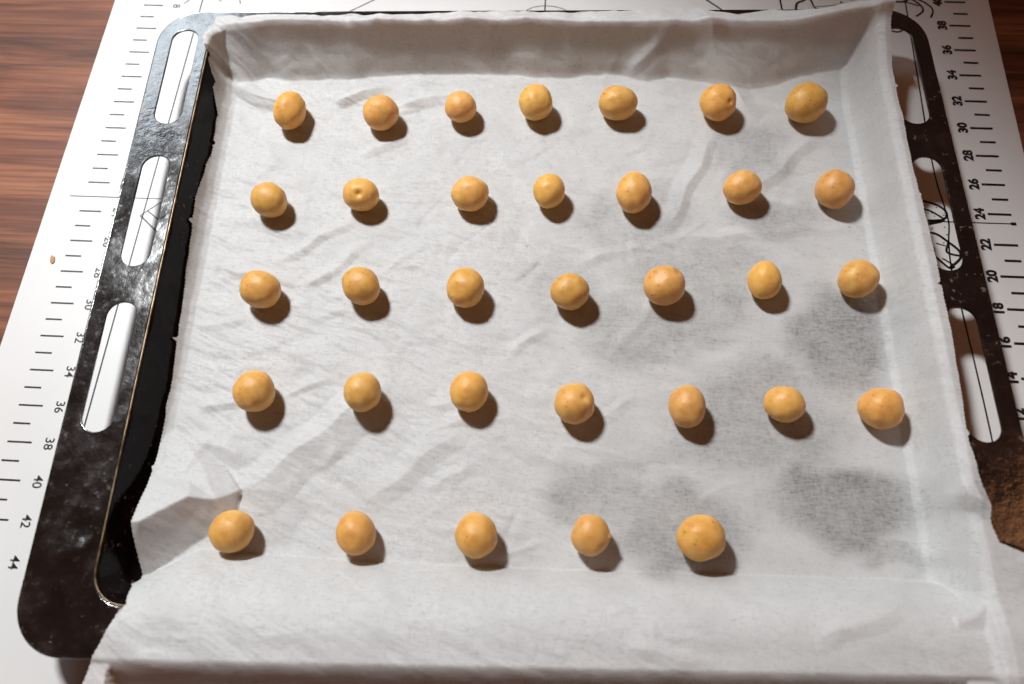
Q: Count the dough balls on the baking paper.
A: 33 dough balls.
